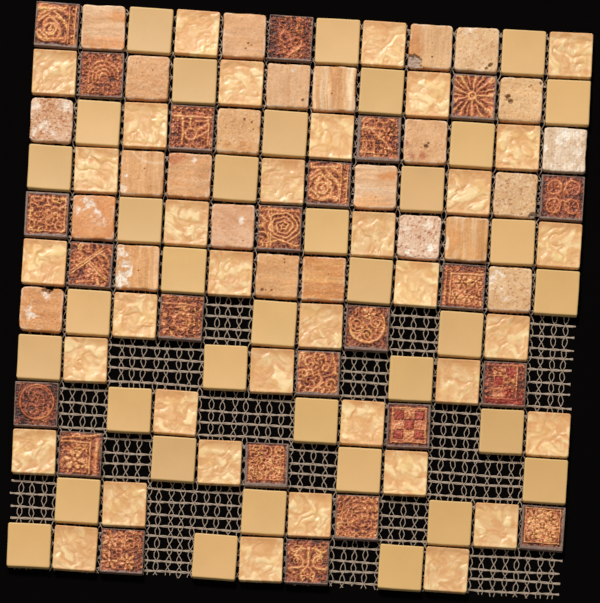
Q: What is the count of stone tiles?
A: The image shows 25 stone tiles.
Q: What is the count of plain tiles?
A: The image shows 36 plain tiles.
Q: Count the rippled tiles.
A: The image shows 36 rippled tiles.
